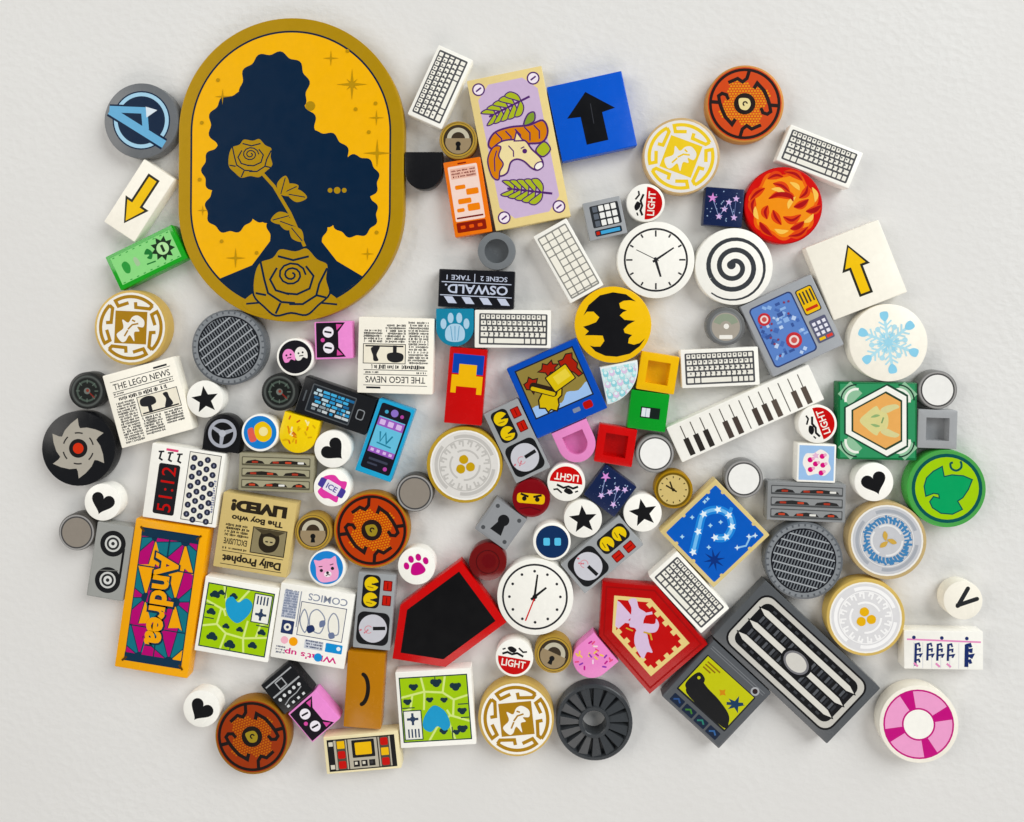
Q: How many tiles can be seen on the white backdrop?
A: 117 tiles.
